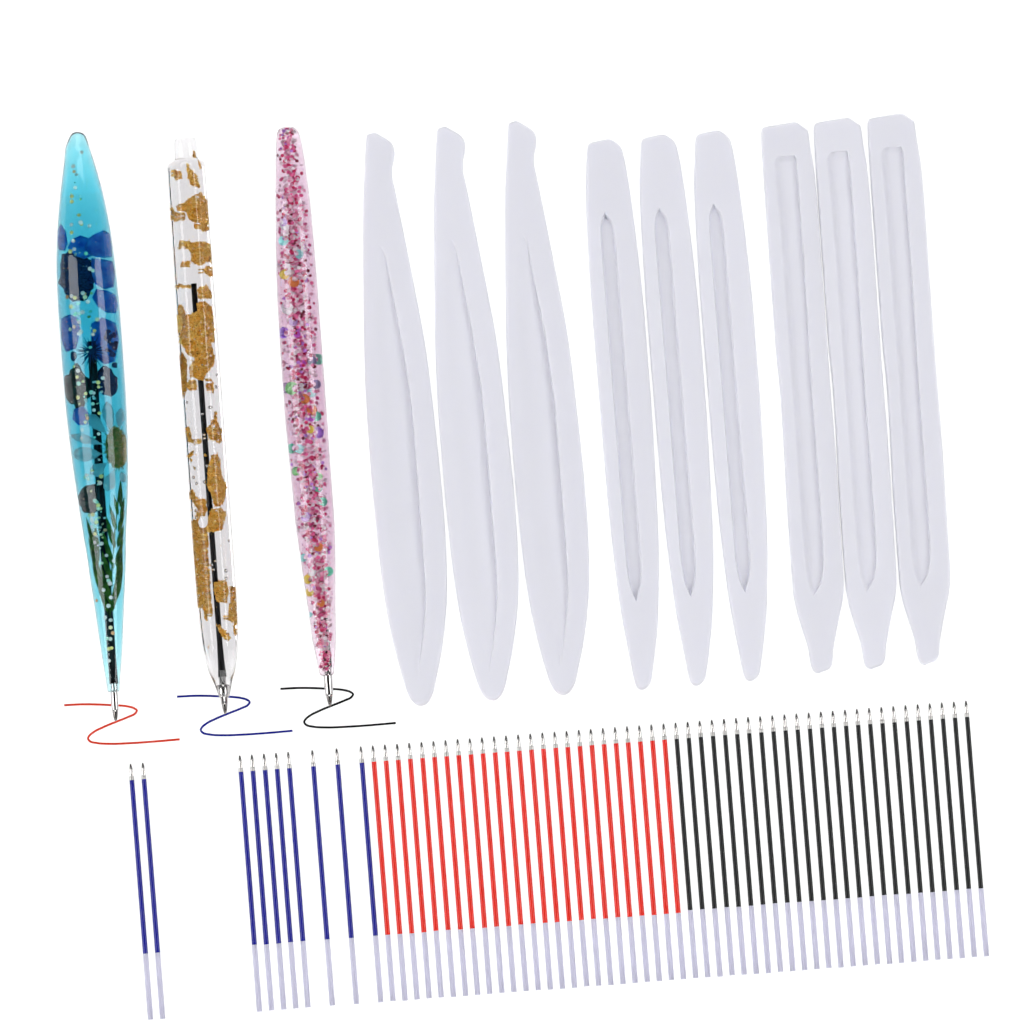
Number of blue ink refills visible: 10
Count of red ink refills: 25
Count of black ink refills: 25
